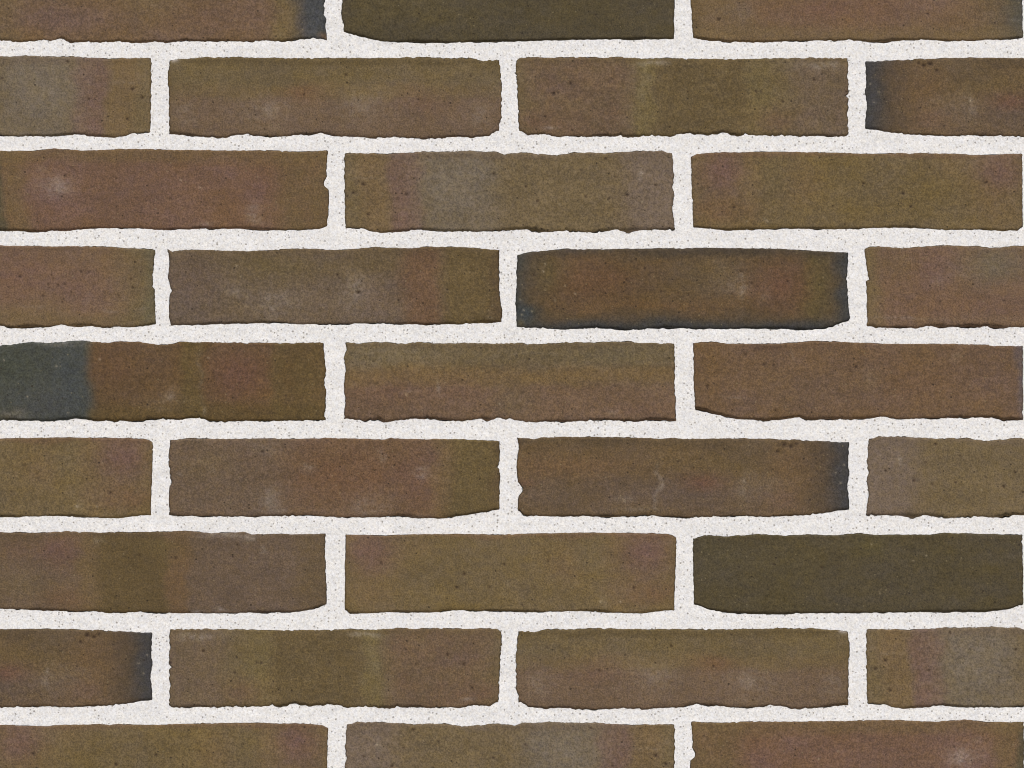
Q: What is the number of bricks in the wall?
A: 31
